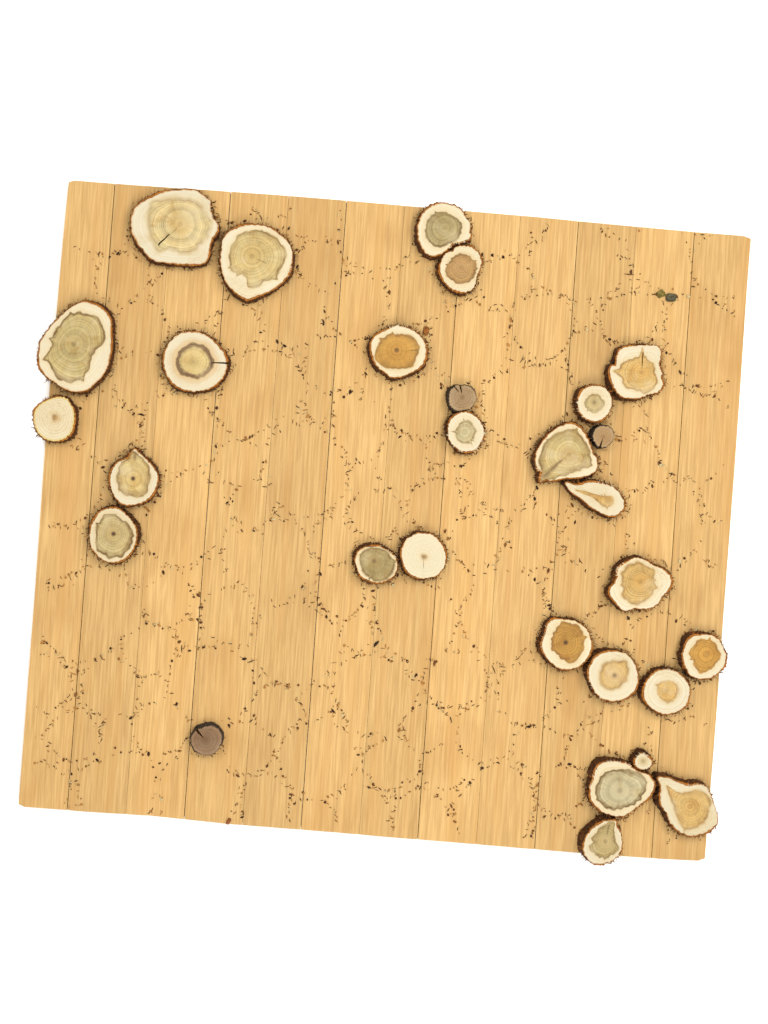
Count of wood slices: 29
